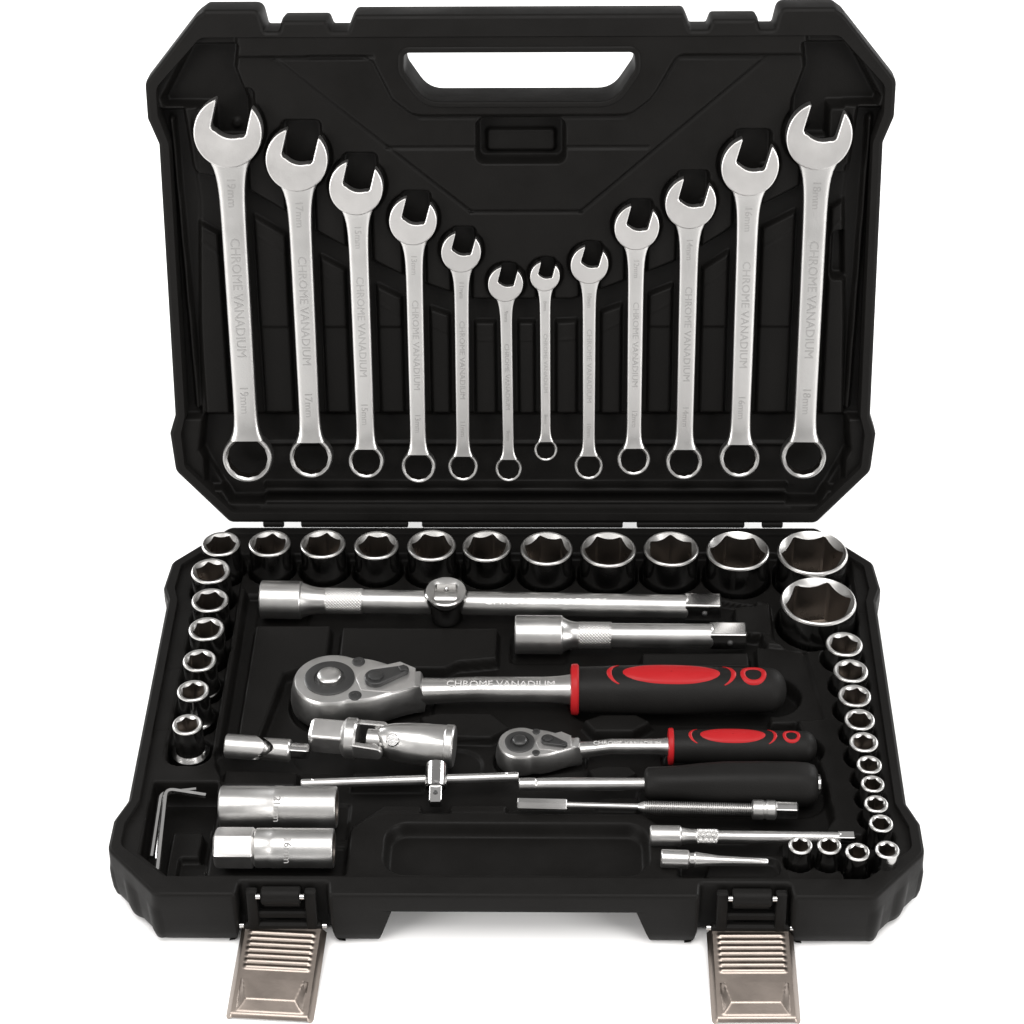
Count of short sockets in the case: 31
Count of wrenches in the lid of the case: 12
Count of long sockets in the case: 2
